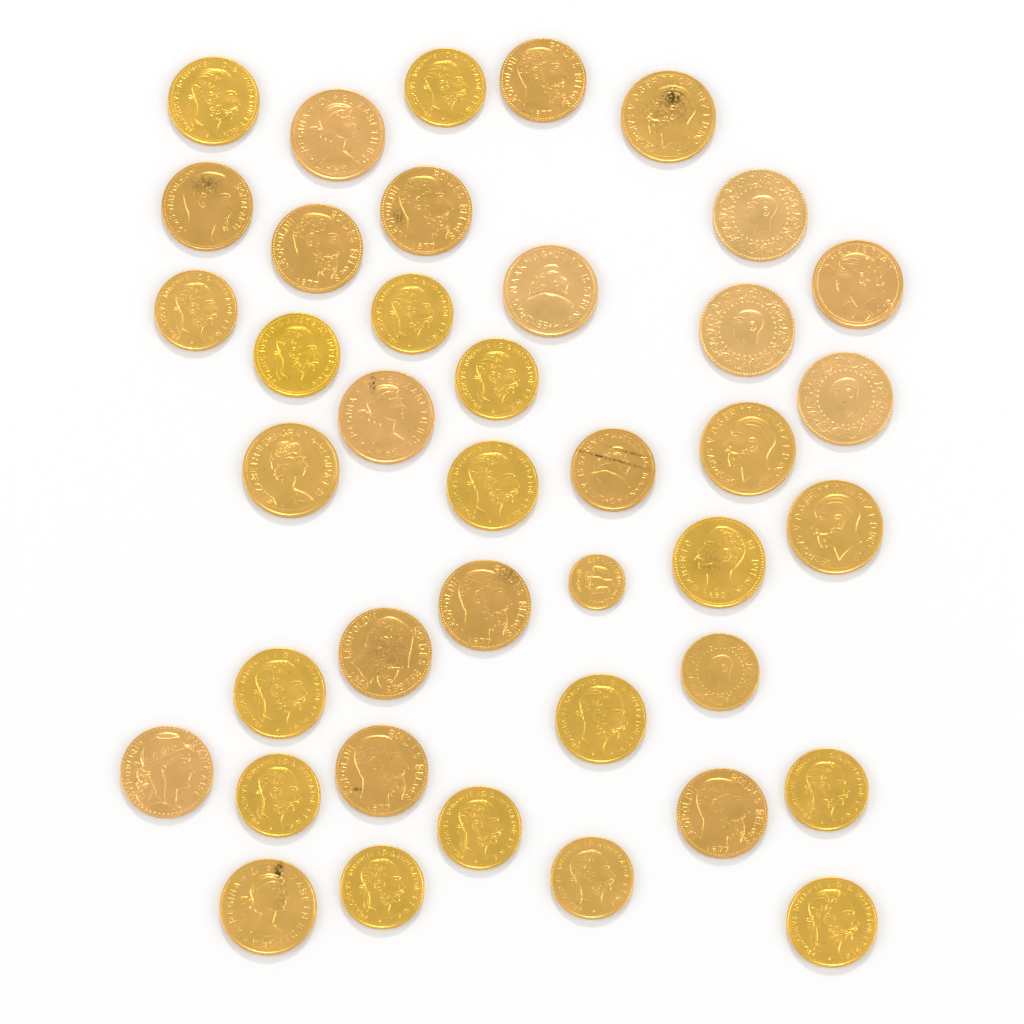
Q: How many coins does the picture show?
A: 40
